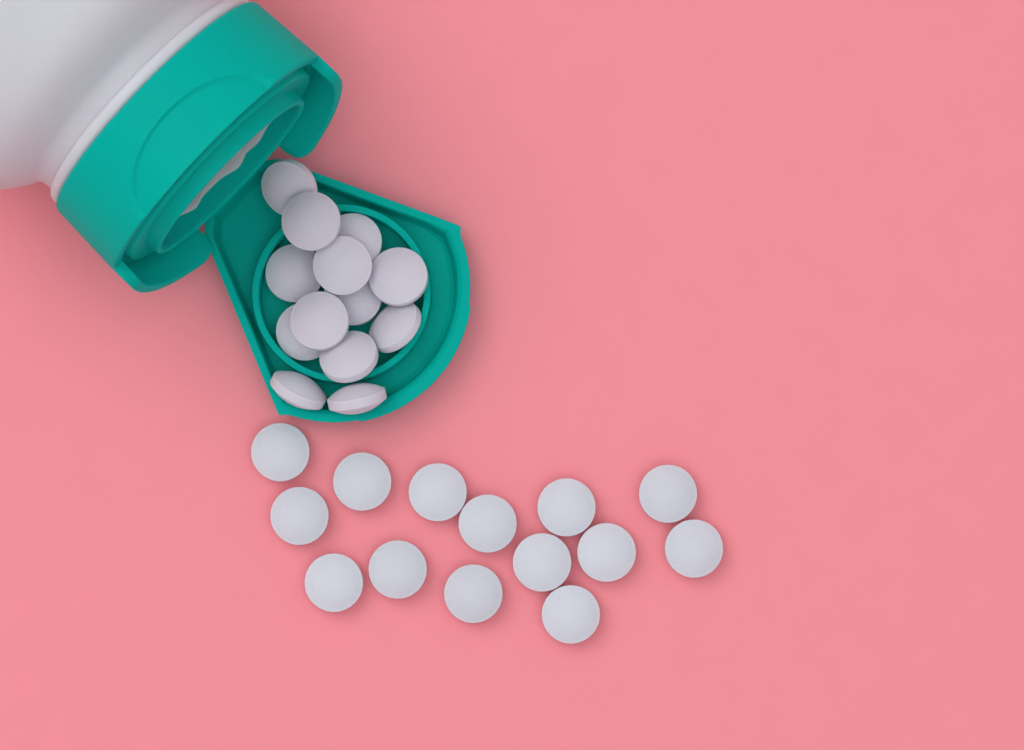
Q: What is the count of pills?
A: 27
